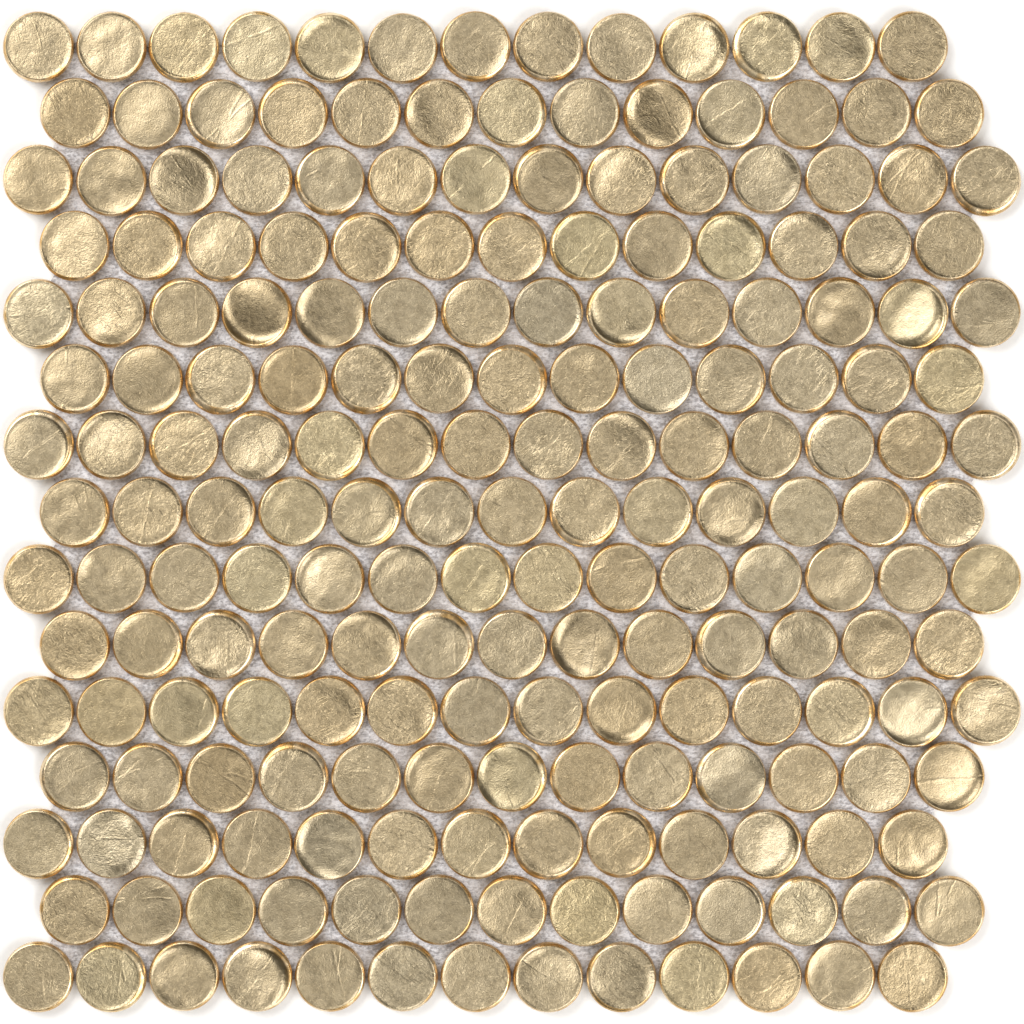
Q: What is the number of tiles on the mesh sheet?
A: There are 200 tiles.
